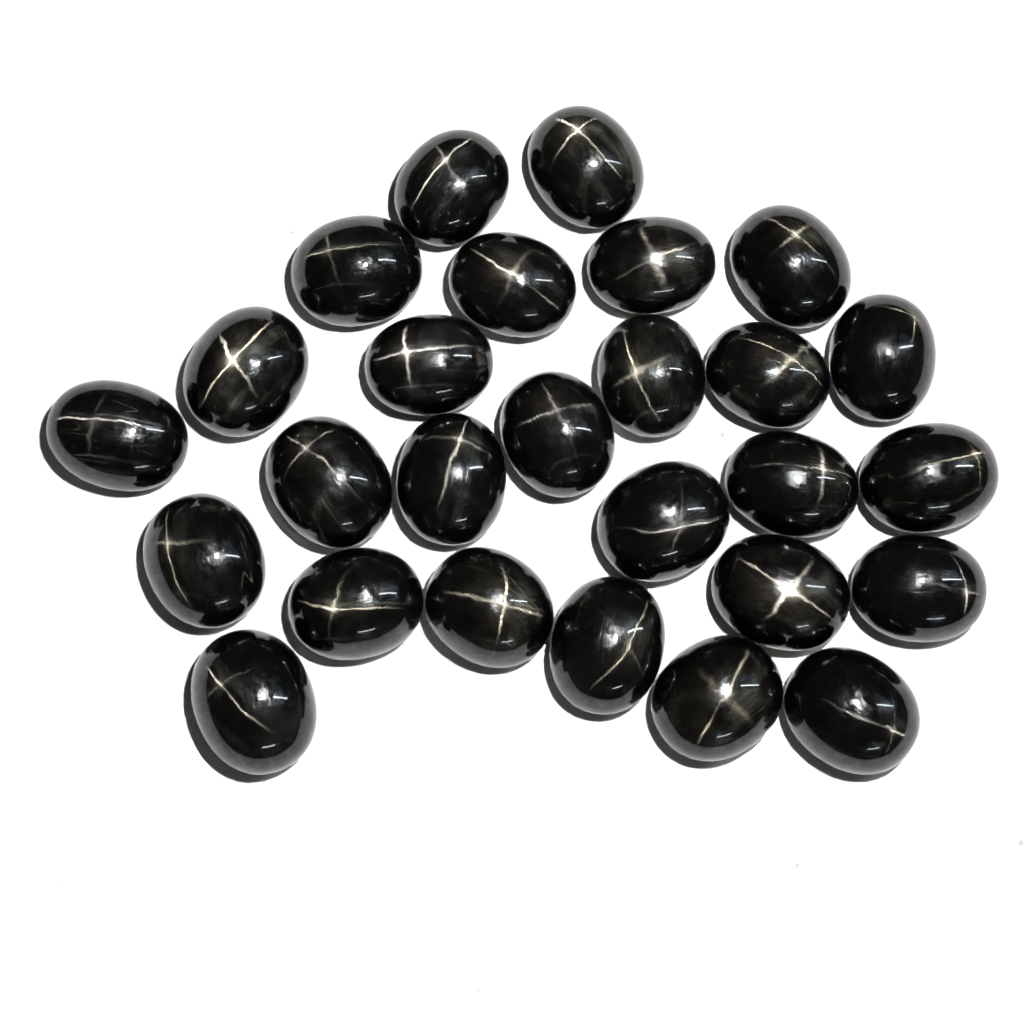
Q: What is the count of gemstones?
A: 27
